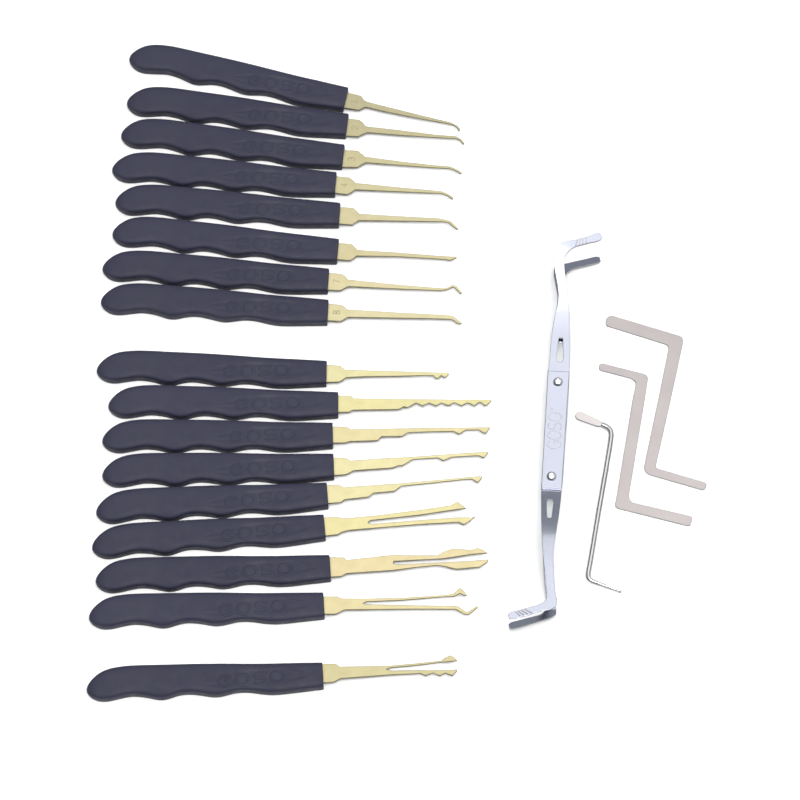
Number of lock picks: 17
